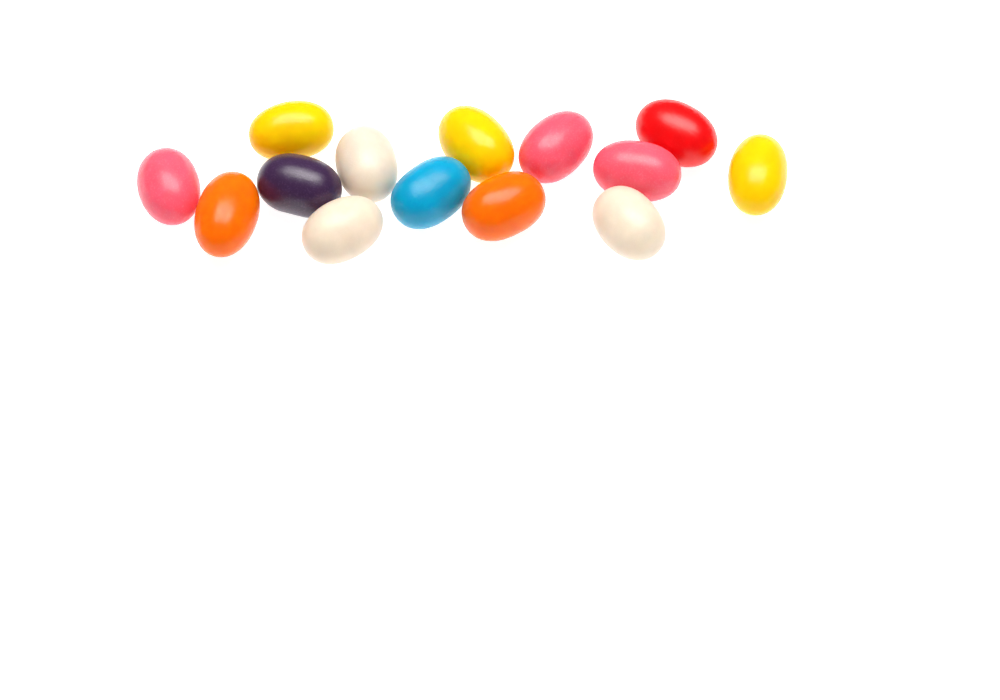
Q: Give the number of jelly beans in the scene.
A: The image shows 14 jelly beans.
